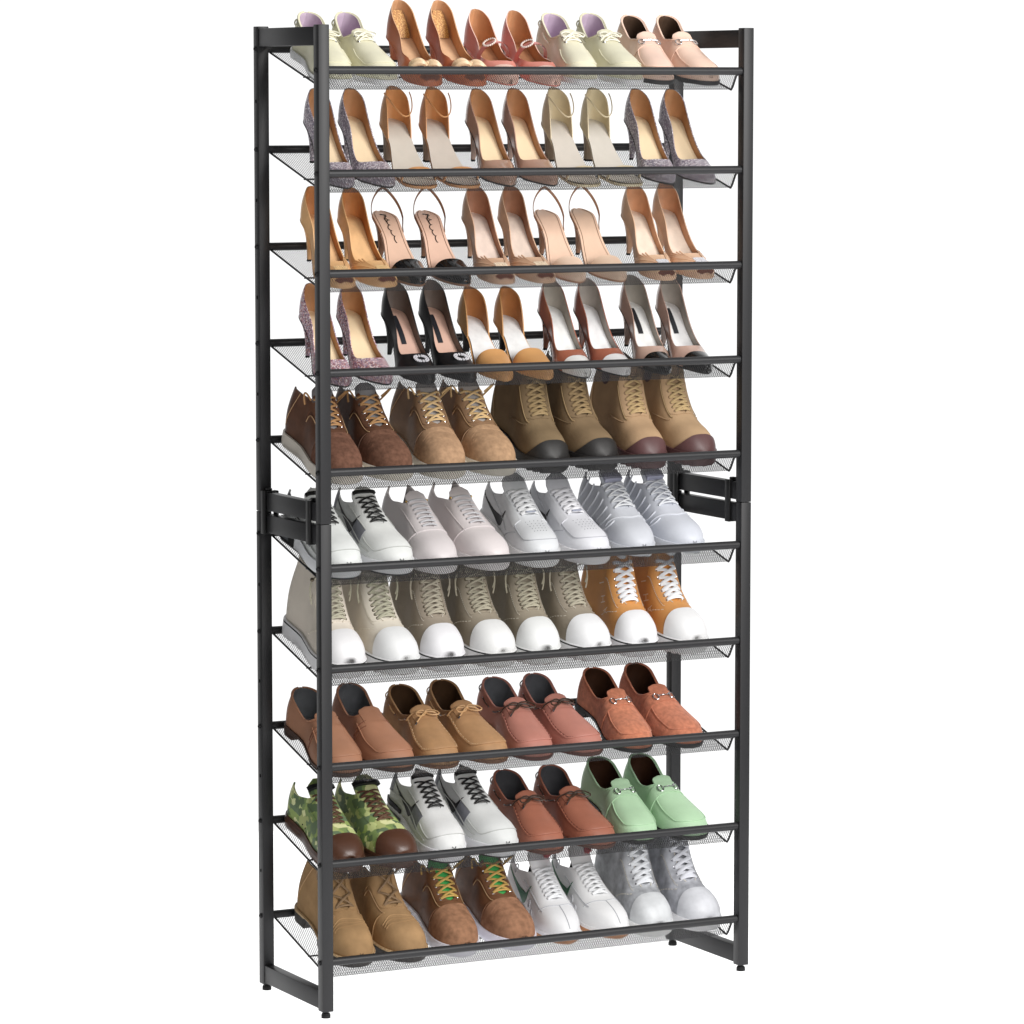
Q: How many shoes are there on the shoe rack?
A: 88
